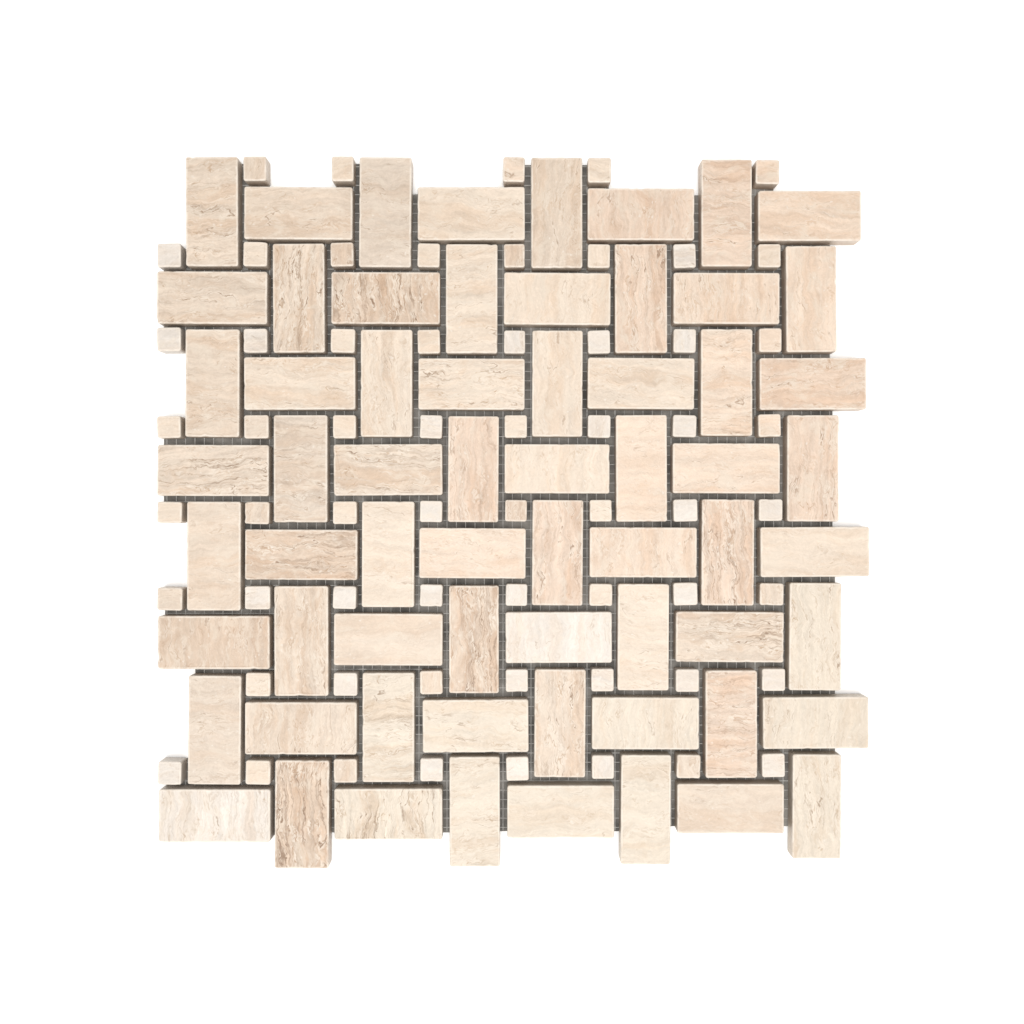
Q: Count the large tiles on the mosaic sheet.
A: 64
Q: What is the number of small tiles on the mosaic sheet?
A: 60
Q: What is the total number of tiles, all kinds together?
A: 124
